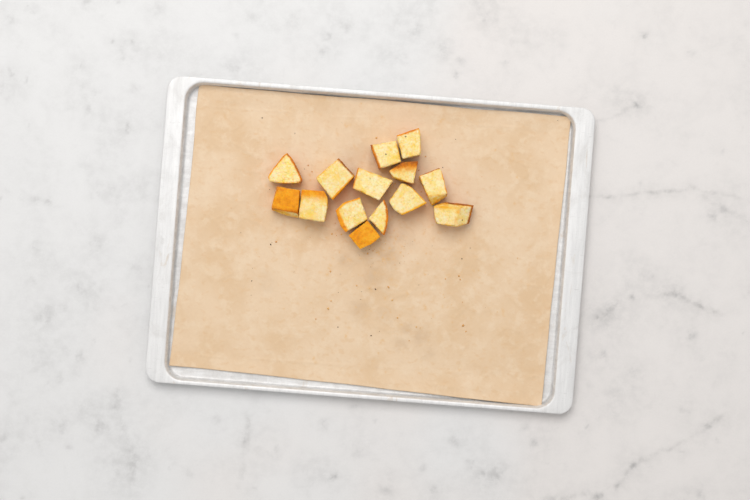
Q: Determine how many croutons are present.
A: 14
